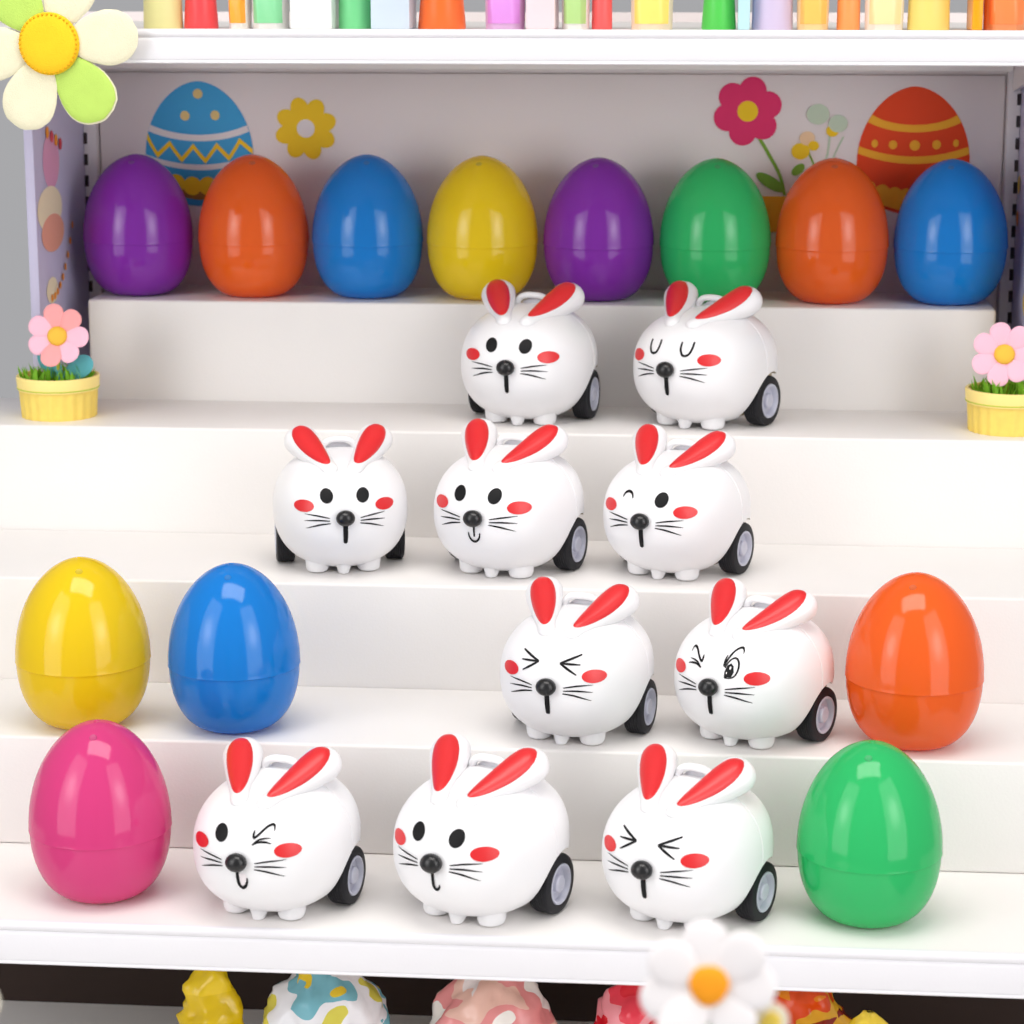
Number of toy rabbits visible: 10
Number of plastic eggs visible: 13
